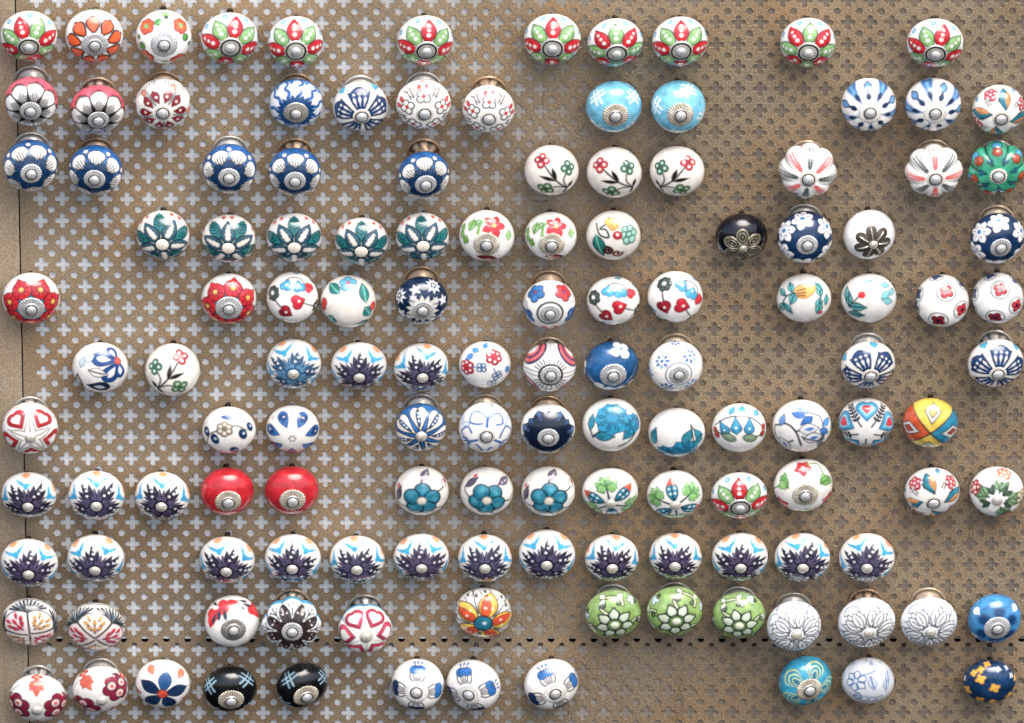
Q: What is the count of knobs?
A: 132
